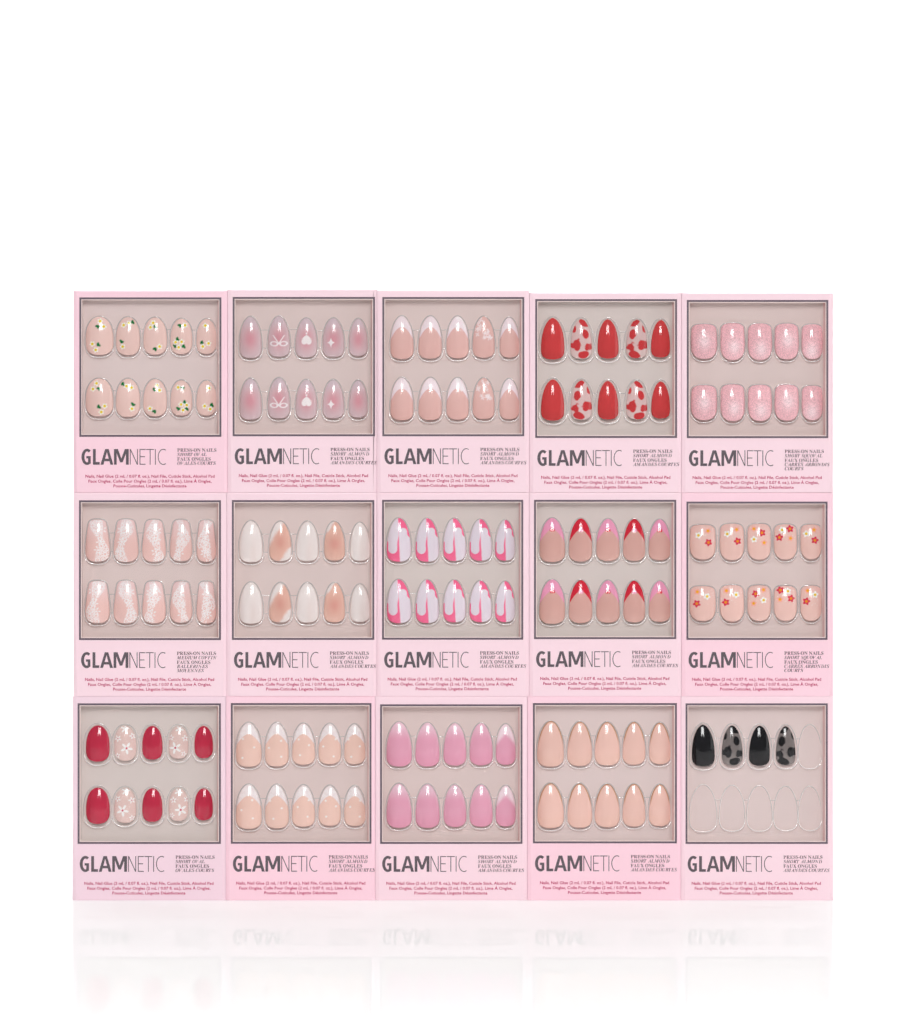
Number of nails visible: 144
